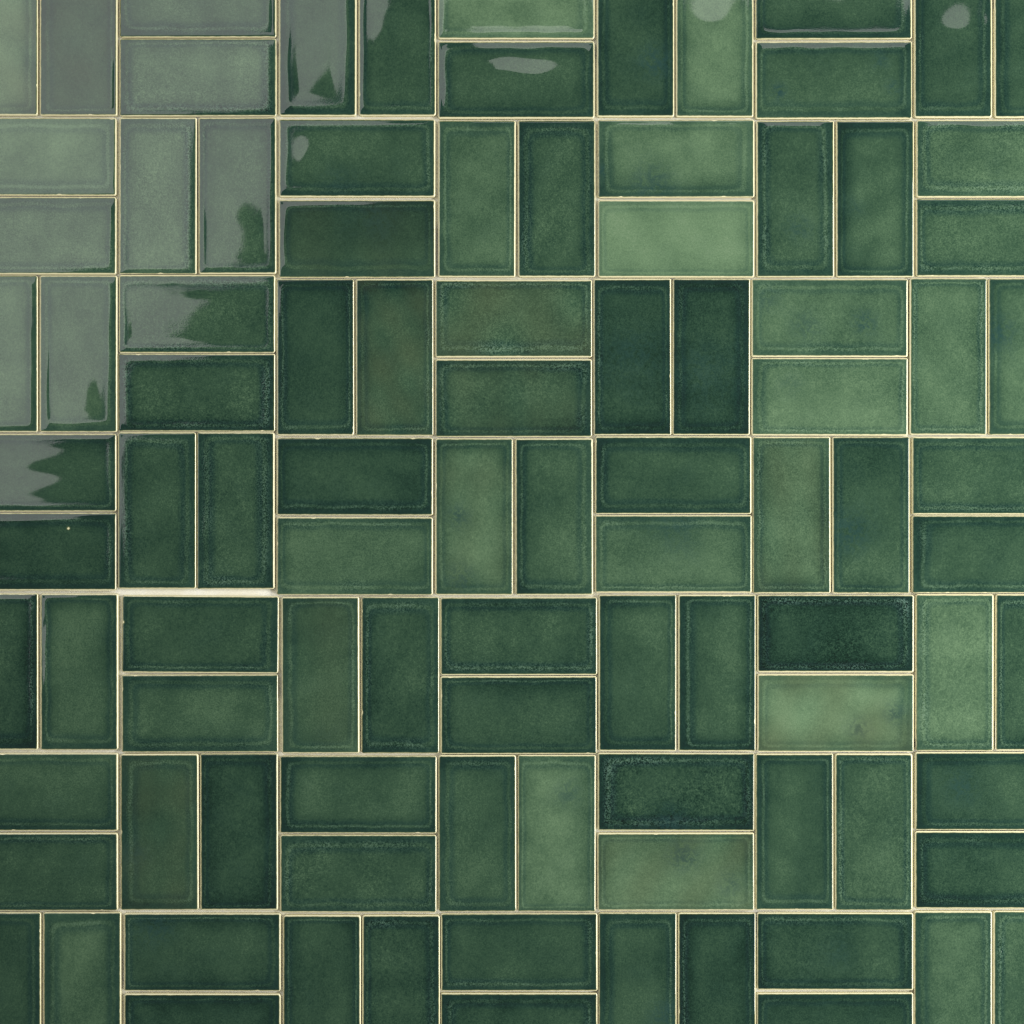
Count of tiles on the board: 98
